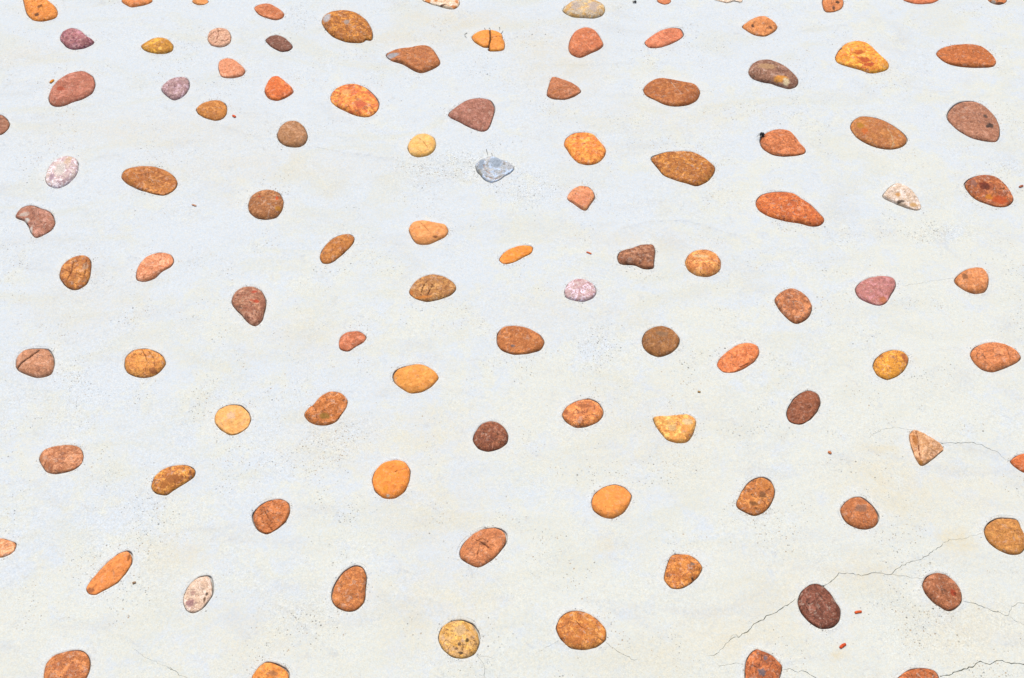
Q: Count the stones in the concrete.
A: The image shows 102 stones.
